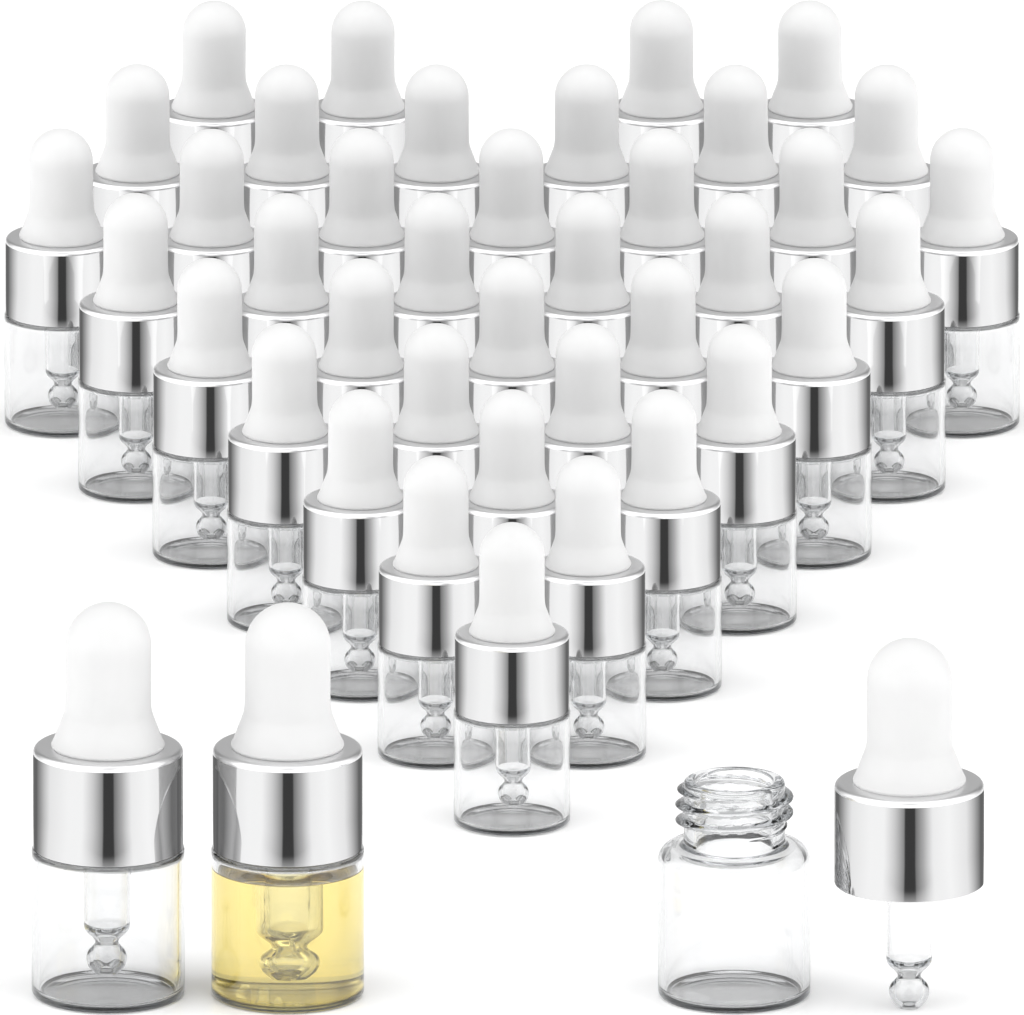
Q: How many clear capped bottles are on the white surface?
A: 39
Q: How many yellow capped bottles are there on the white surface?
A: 1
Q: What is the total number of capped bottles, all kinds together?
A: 40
